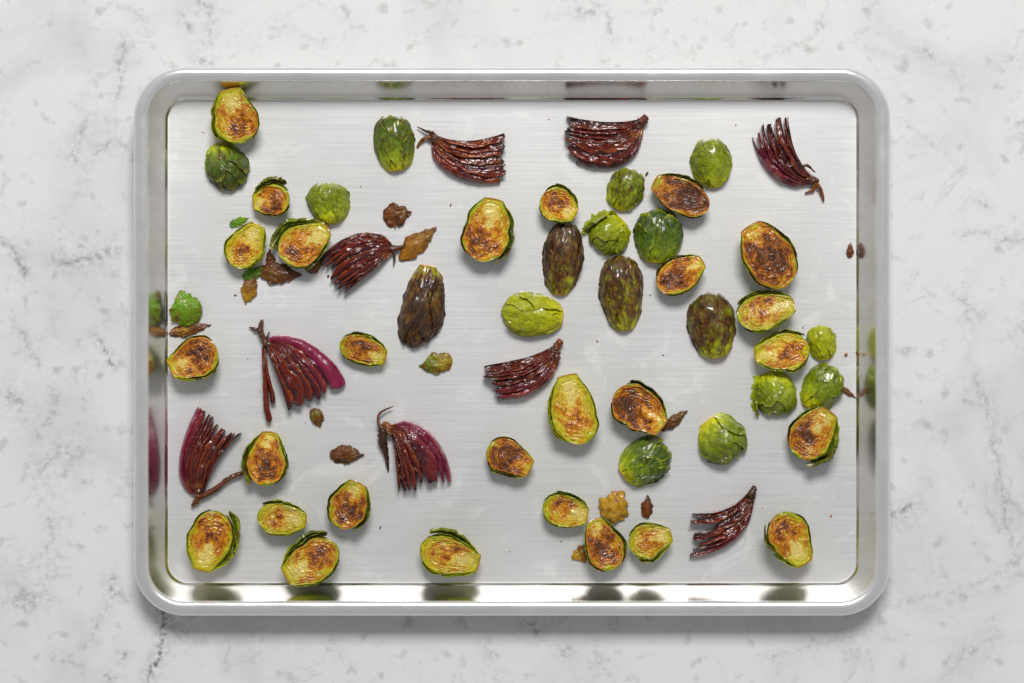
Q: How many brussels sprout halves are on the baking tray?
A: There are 44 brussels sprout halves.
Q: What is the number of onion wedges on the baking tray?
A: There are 9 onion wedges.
